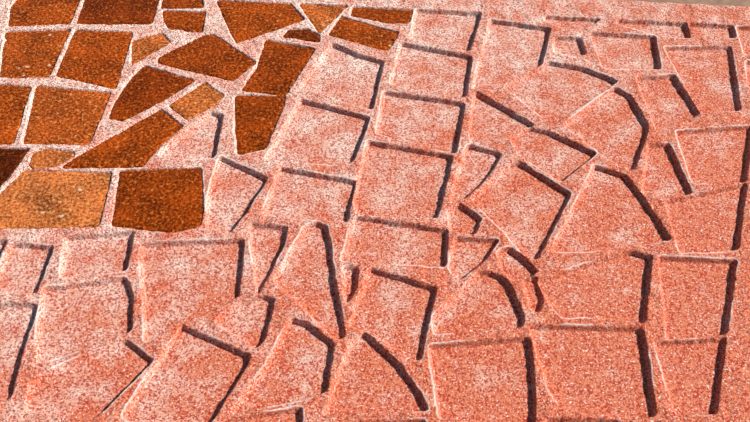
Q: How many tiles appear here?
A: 24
